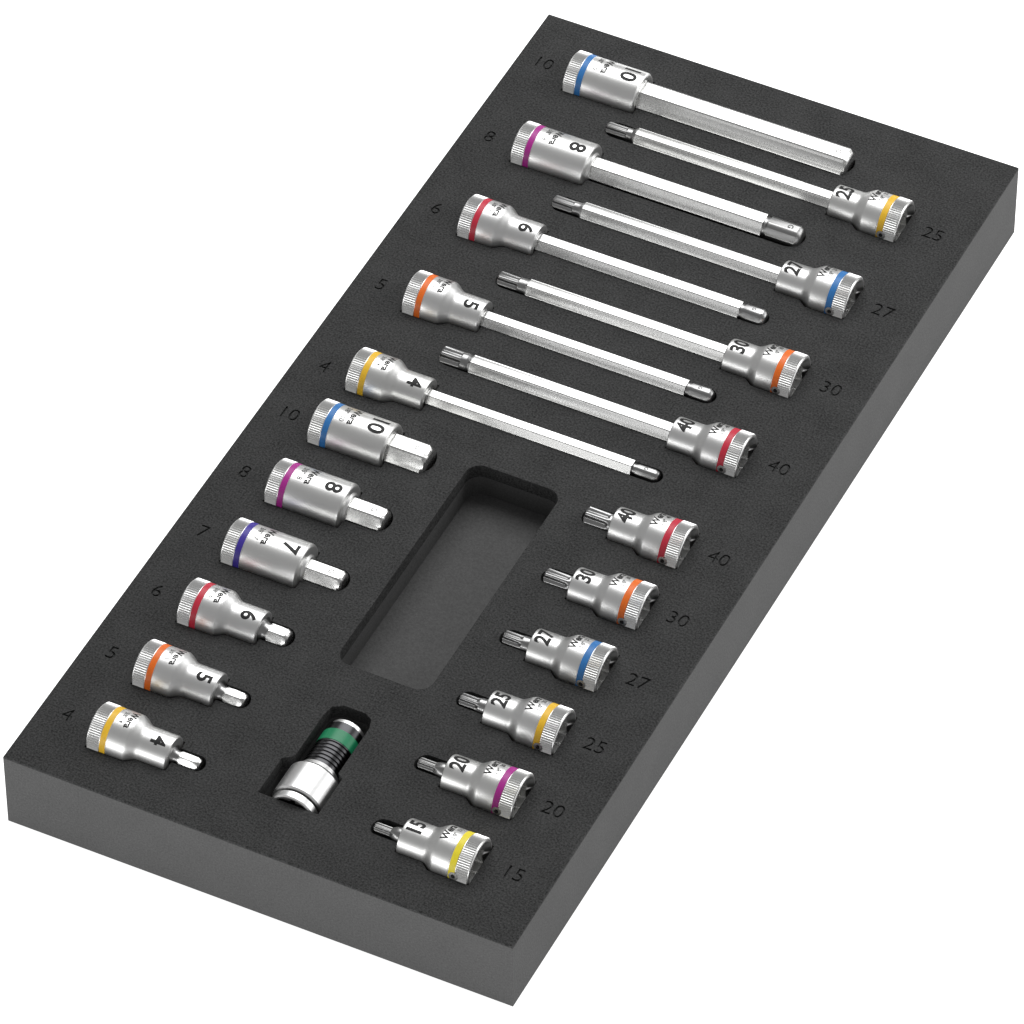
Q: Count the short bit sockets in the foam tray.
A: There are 12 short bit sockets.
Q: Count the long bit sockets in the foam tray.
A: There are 9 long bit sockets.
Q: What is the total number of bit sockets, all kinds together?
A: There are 21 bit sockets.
